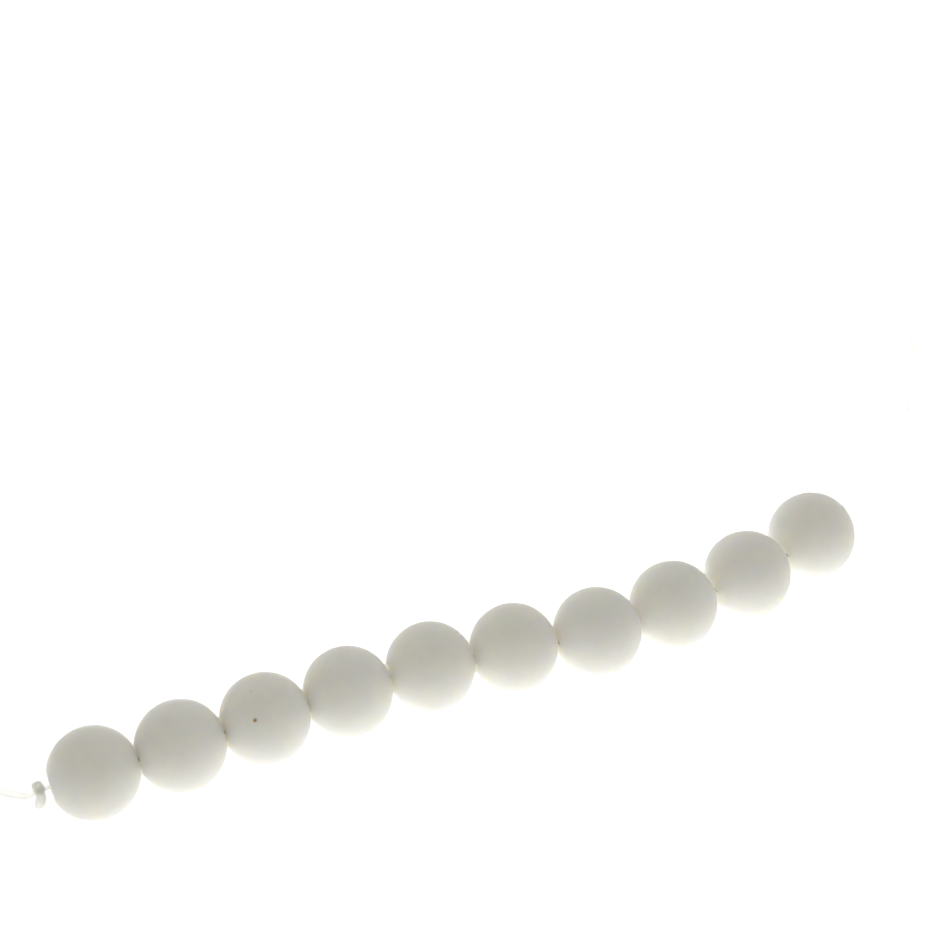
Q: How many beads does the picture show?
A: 10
